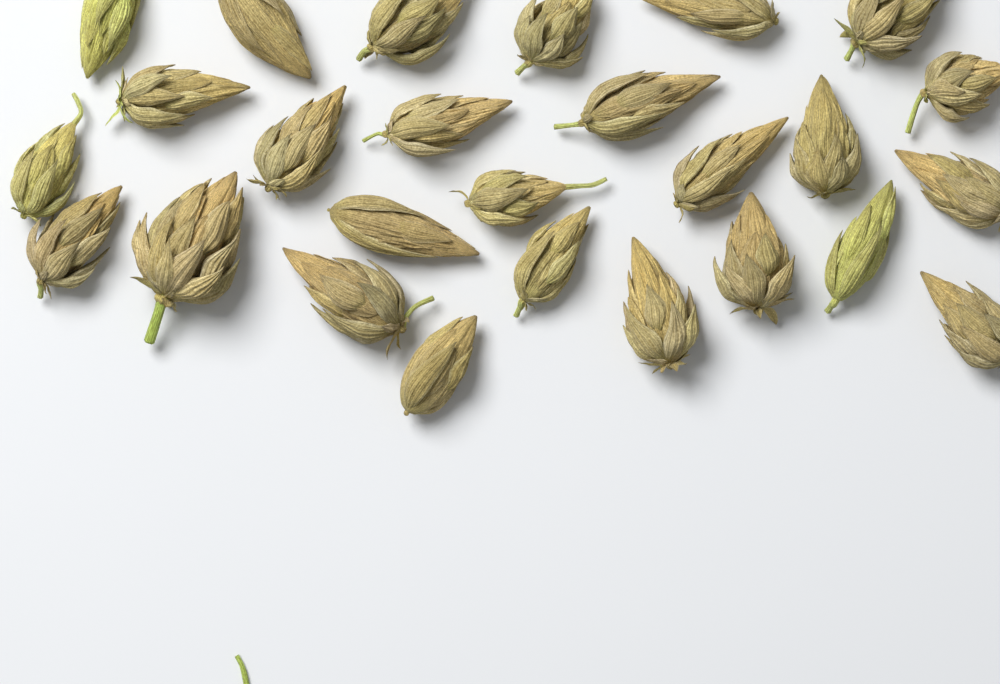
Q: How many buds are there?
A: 26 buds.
